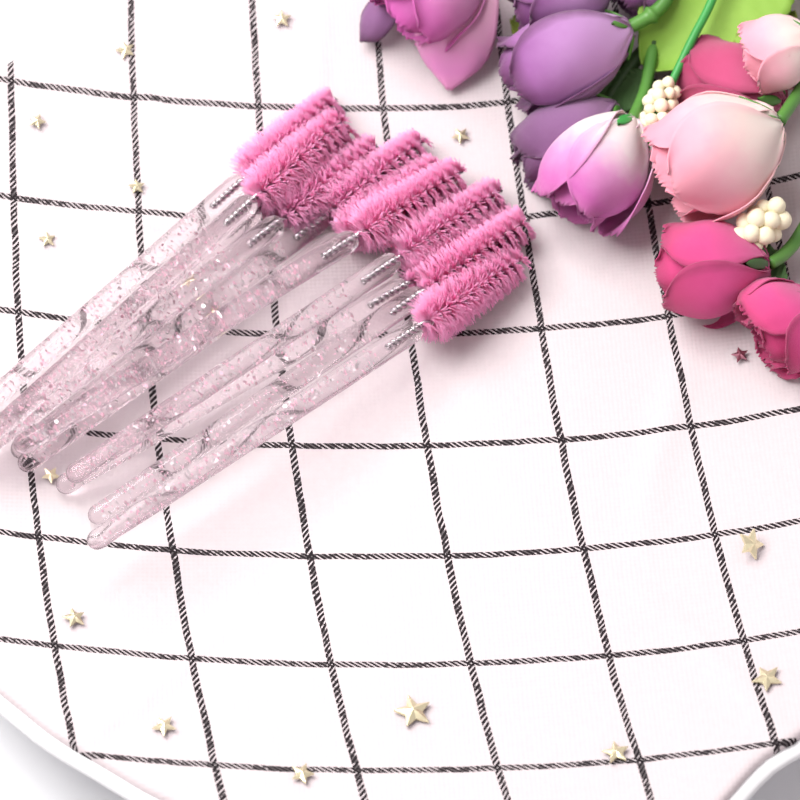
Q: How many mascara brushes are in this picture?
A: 11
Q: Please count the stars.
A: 16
